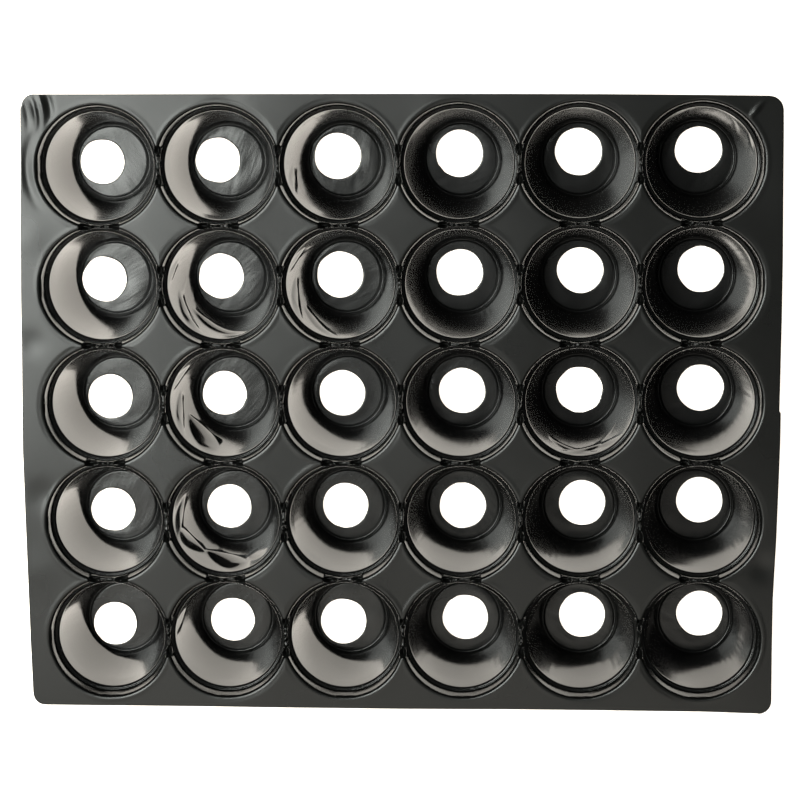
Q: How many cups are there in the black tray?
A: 30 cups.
